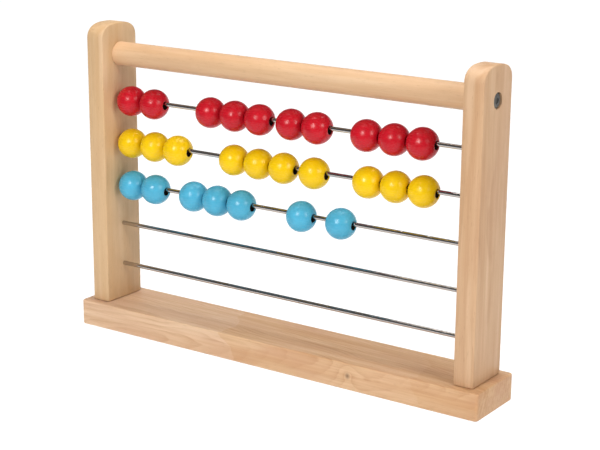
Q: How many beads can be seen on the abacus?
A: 27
